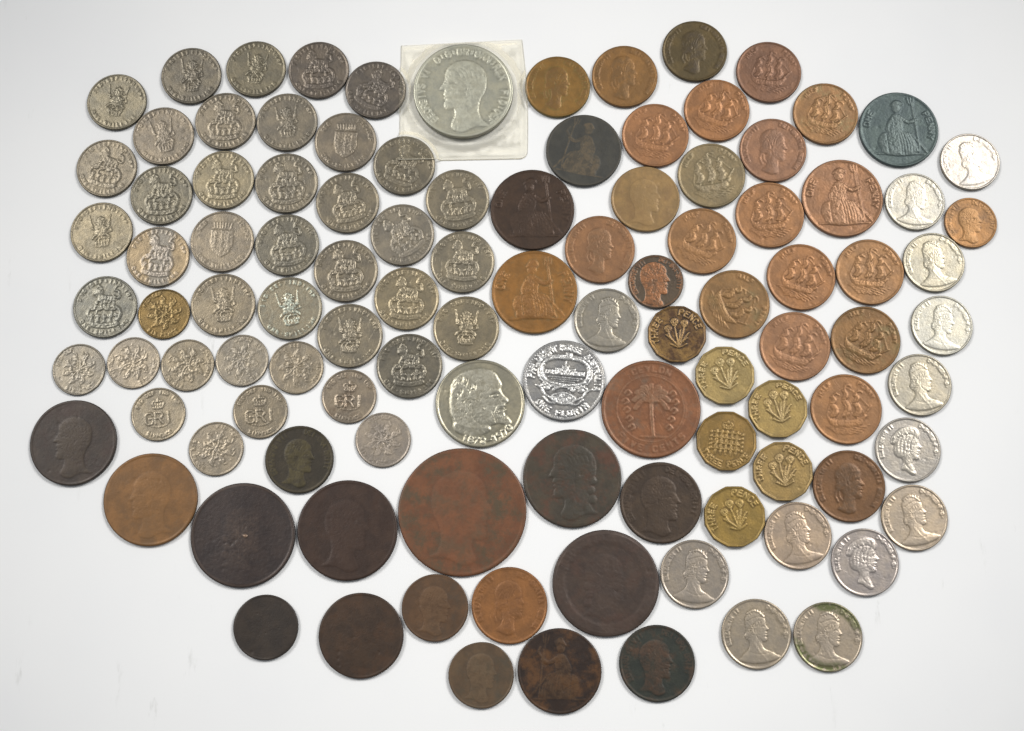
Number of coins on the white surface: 107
